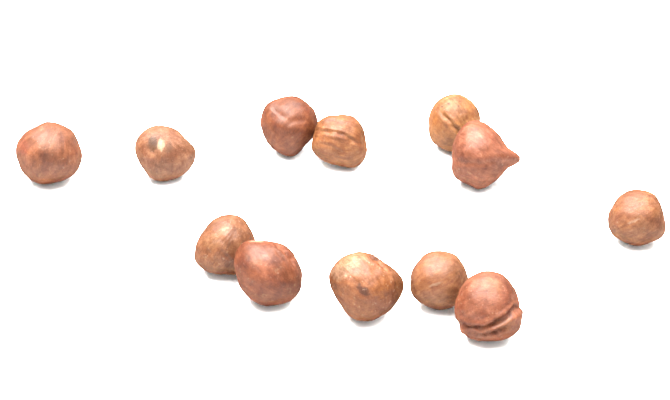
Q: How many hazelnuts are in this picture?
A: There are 12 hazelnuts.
